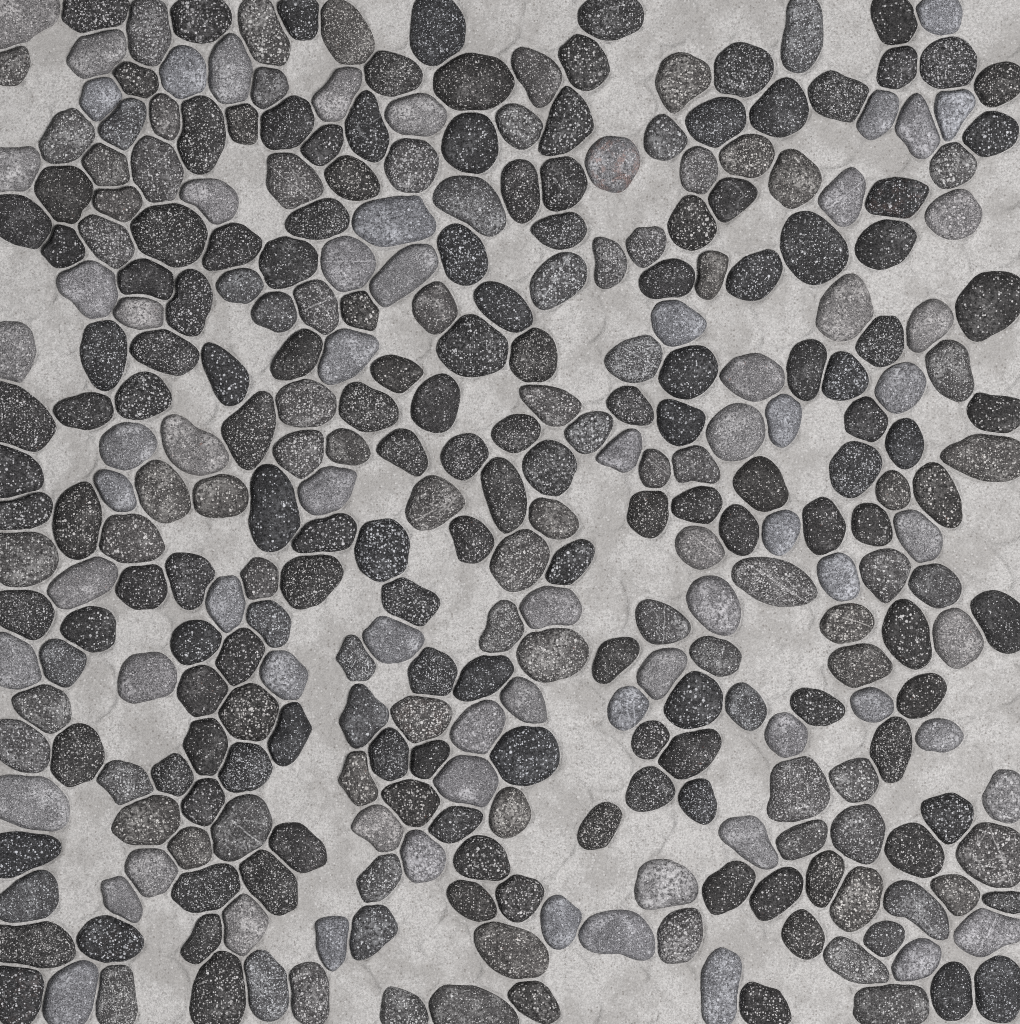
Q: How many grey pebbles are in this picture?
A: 95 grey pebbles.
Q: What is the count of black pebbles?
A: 150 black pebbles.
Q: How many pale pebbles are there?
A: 72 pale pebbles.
